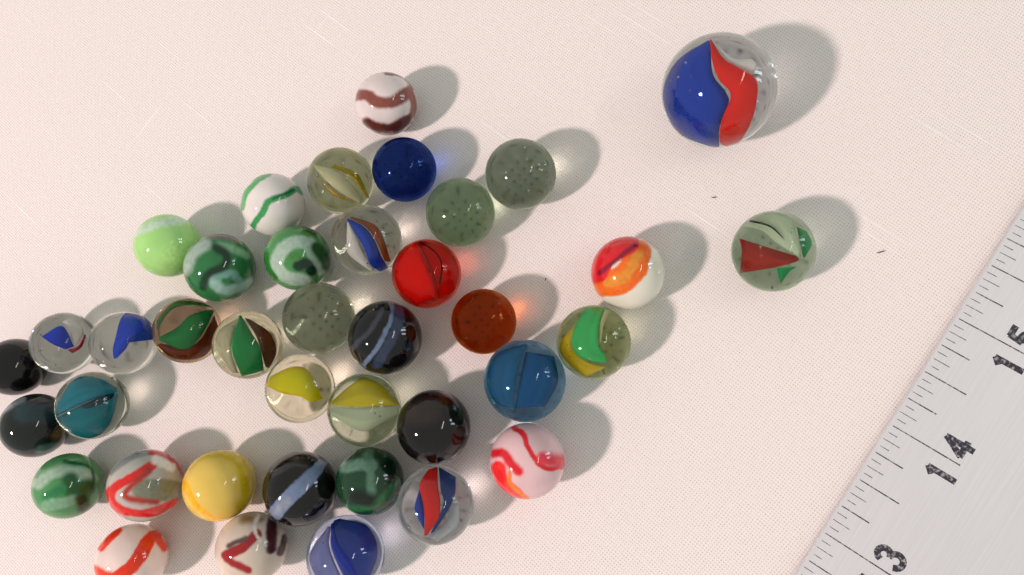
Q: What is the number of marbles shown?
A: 39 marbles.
